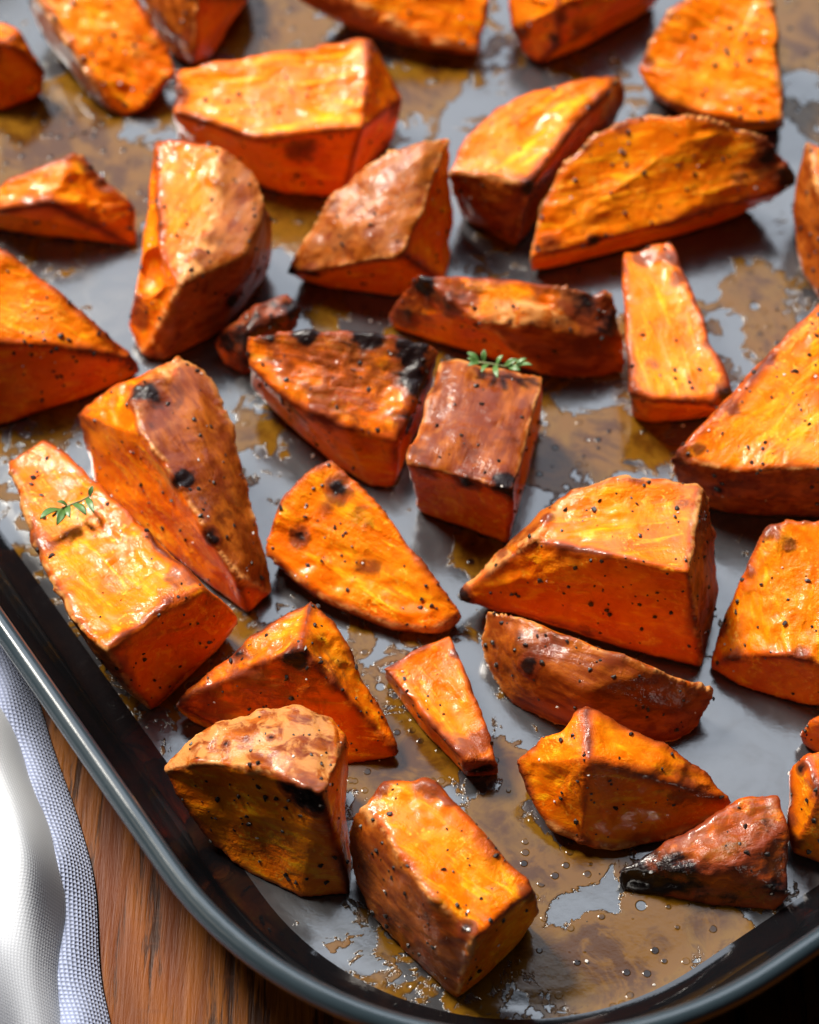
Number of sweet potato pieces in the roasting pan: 34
